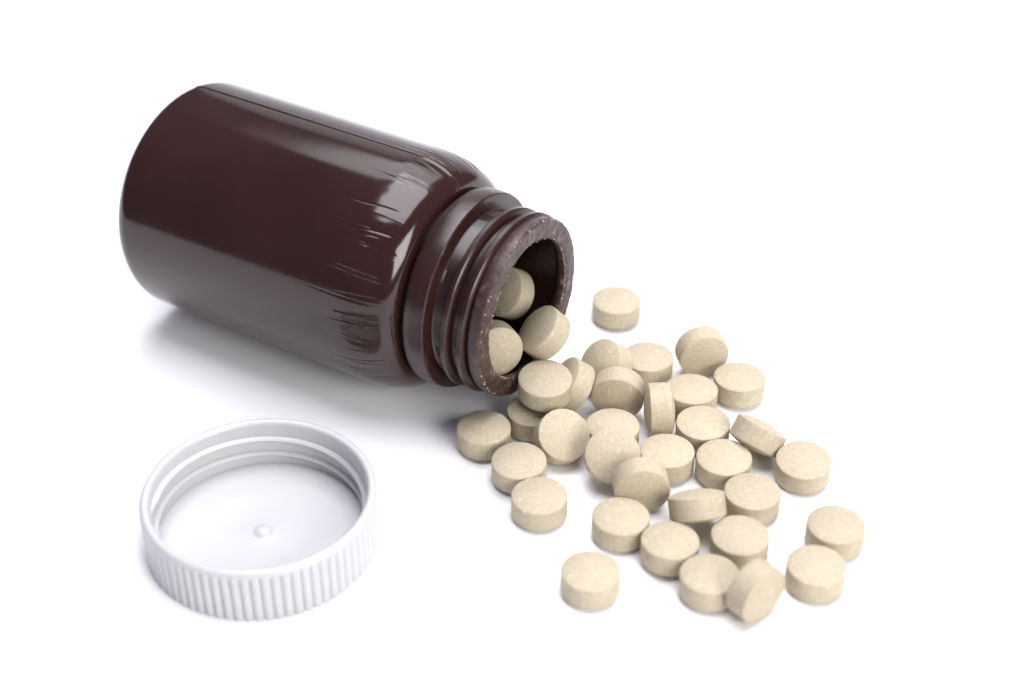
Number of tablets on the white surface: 36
